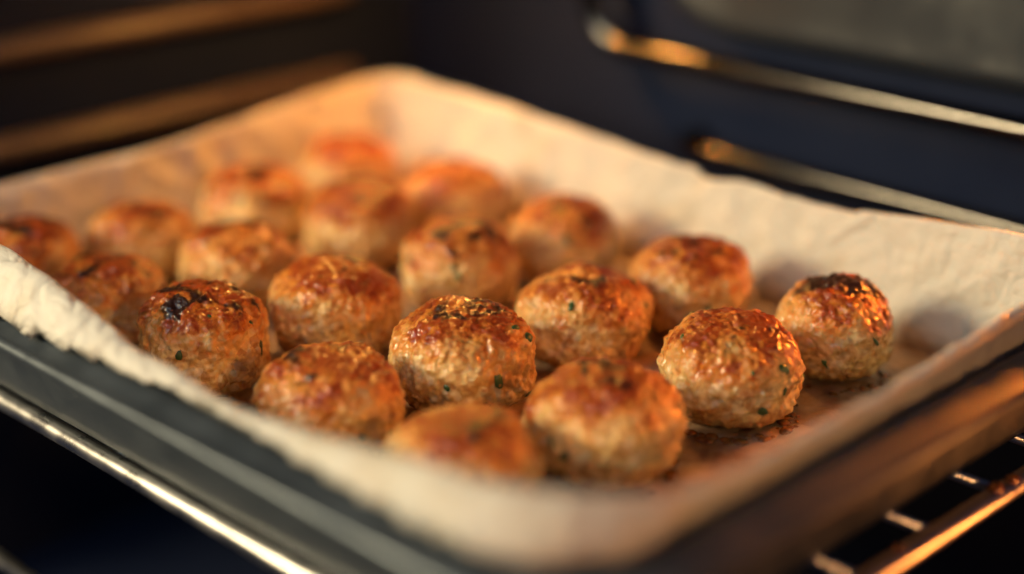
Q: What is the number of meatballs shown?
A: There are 20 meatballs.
